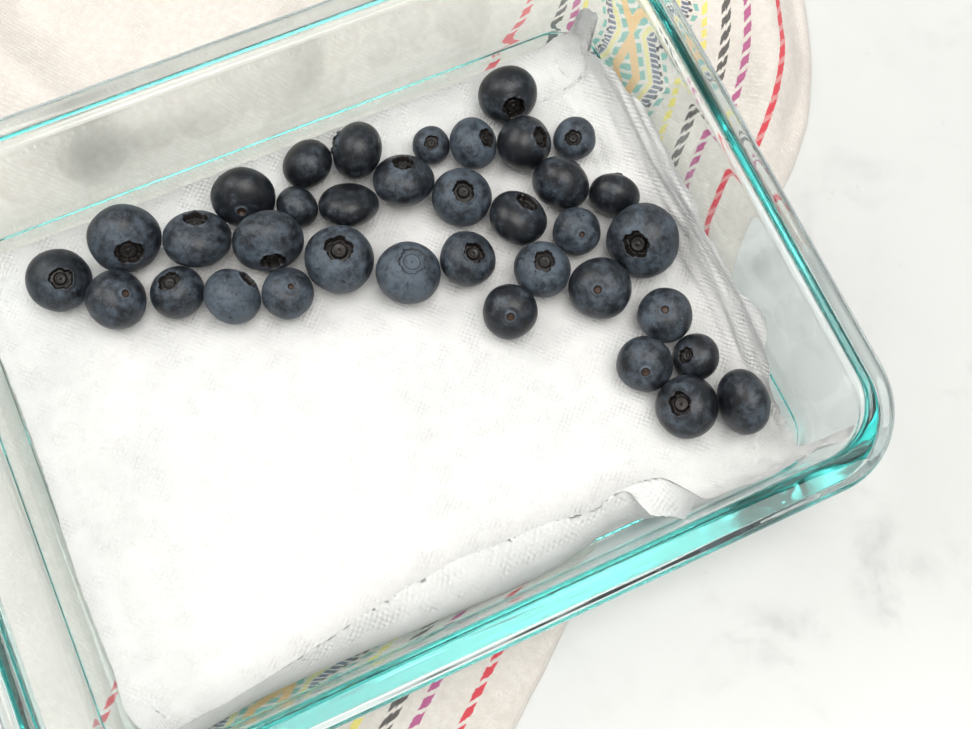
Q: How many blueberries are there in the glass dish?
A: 36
